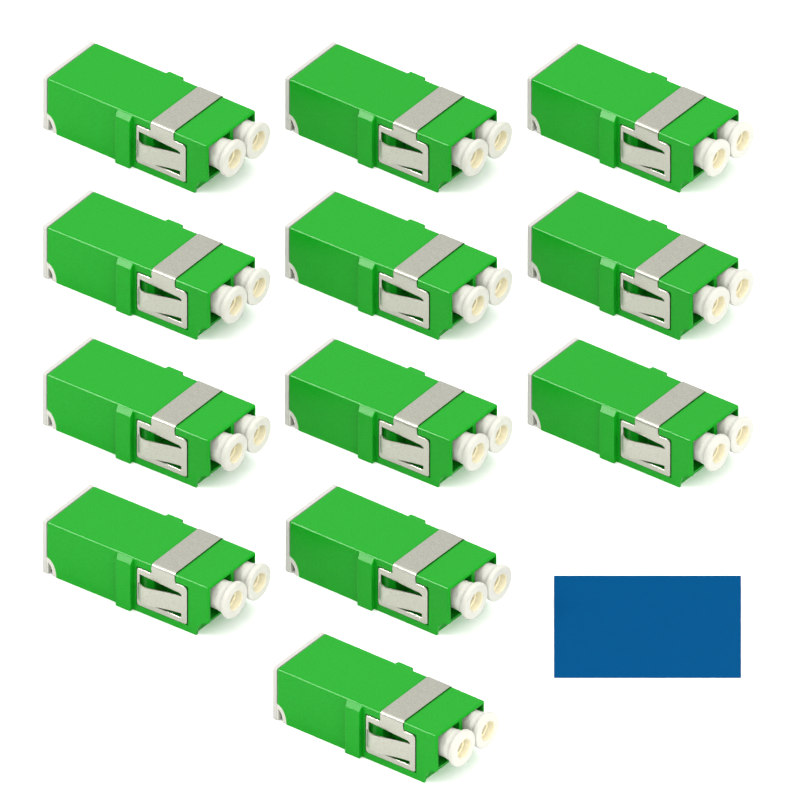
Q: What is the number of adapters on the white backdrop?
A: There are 12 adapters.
